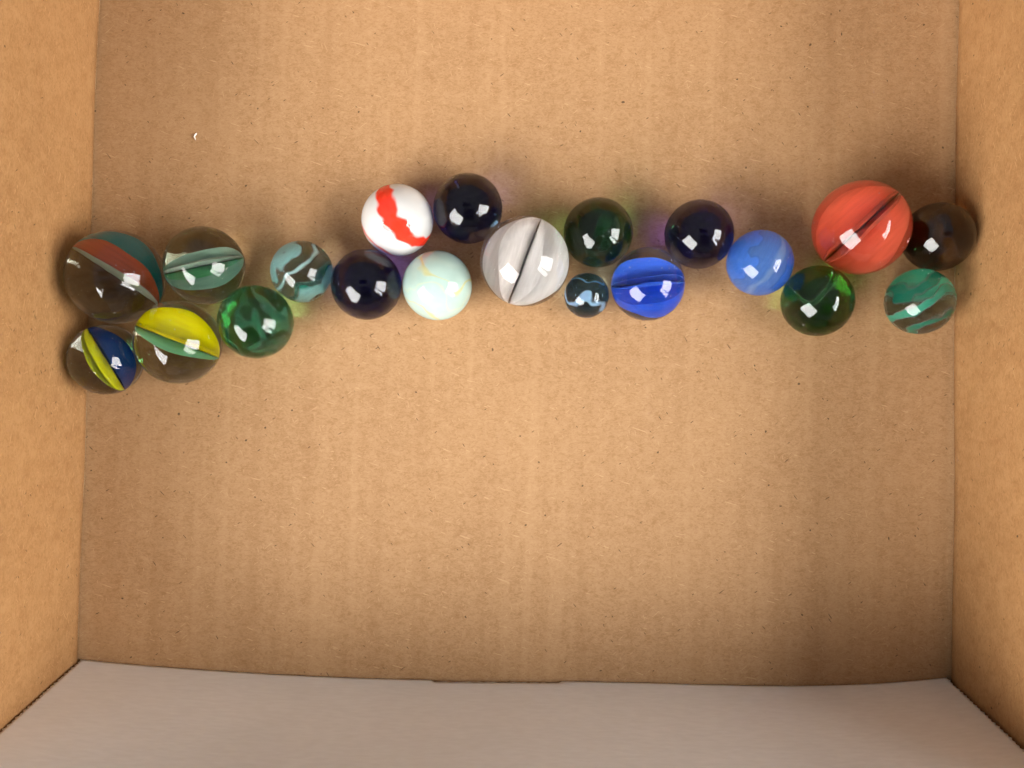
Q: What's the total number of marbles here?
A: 20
